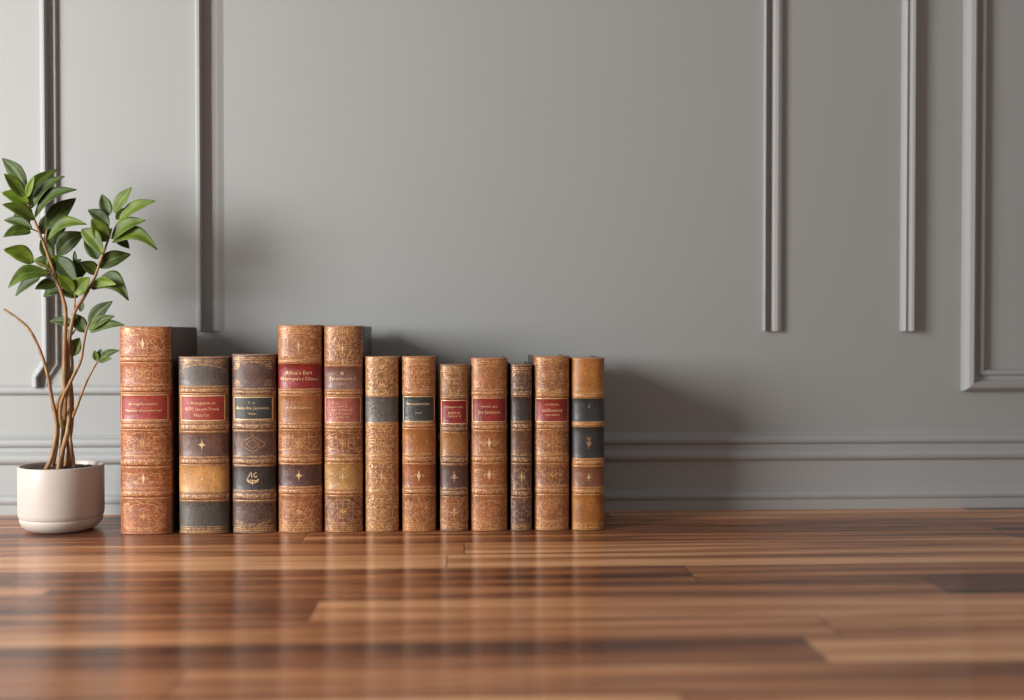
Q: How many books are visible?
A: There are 12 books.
